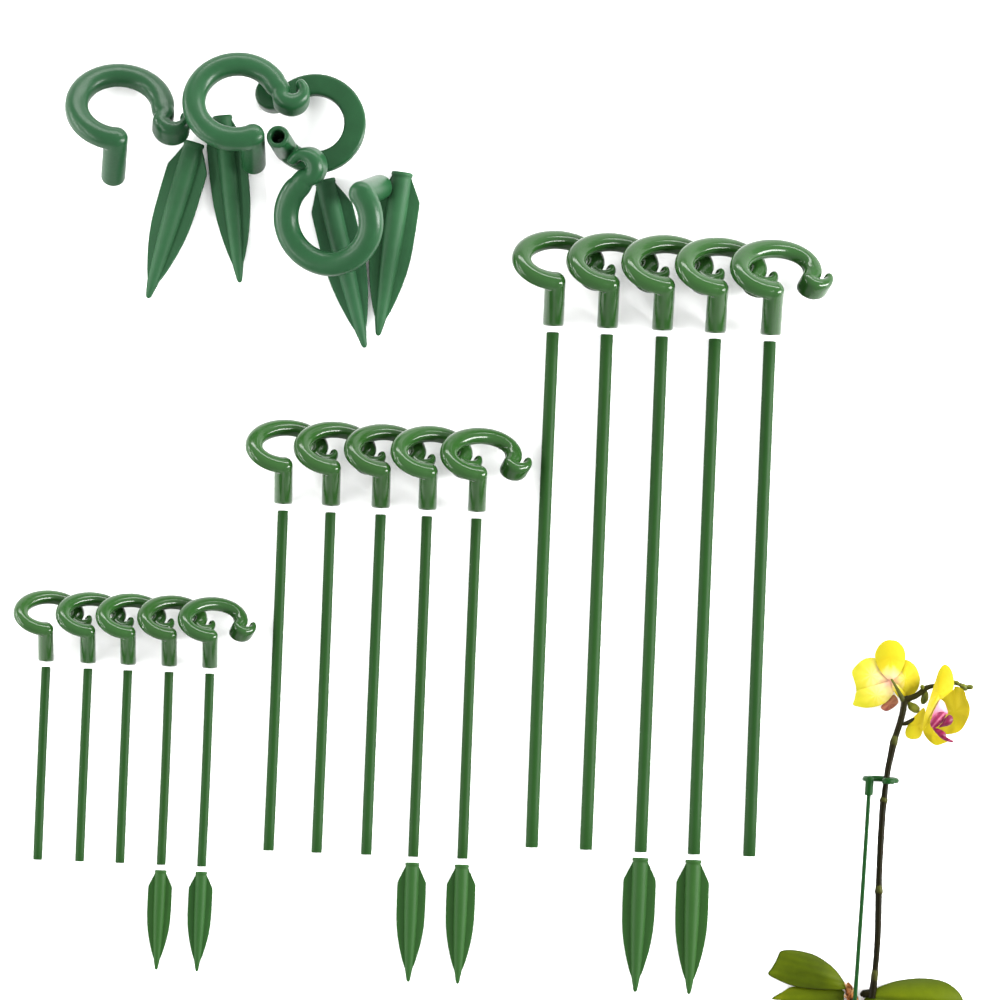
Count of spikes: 10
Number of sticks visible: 16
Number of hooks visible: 20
